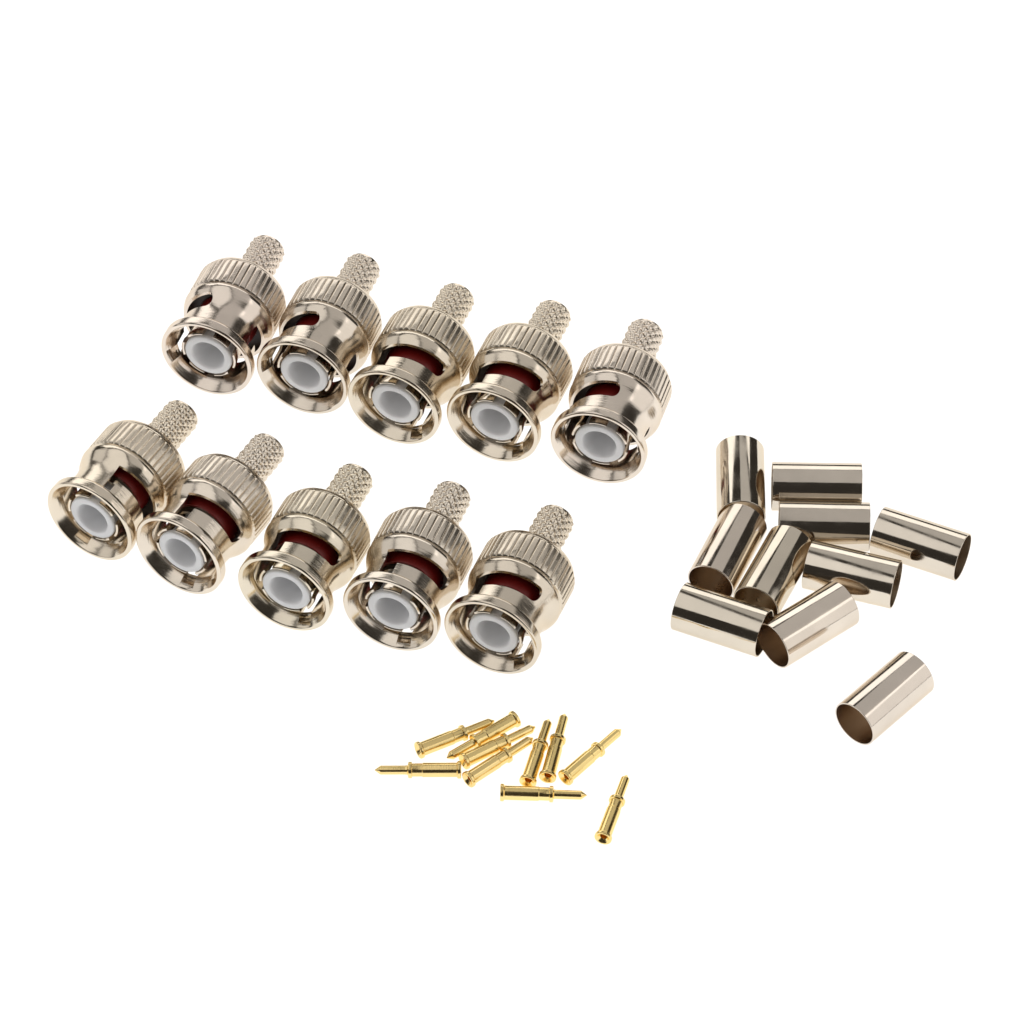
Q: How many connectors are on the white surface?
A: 10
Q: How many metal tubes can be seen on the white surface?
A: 10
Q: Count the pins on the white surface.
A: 10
